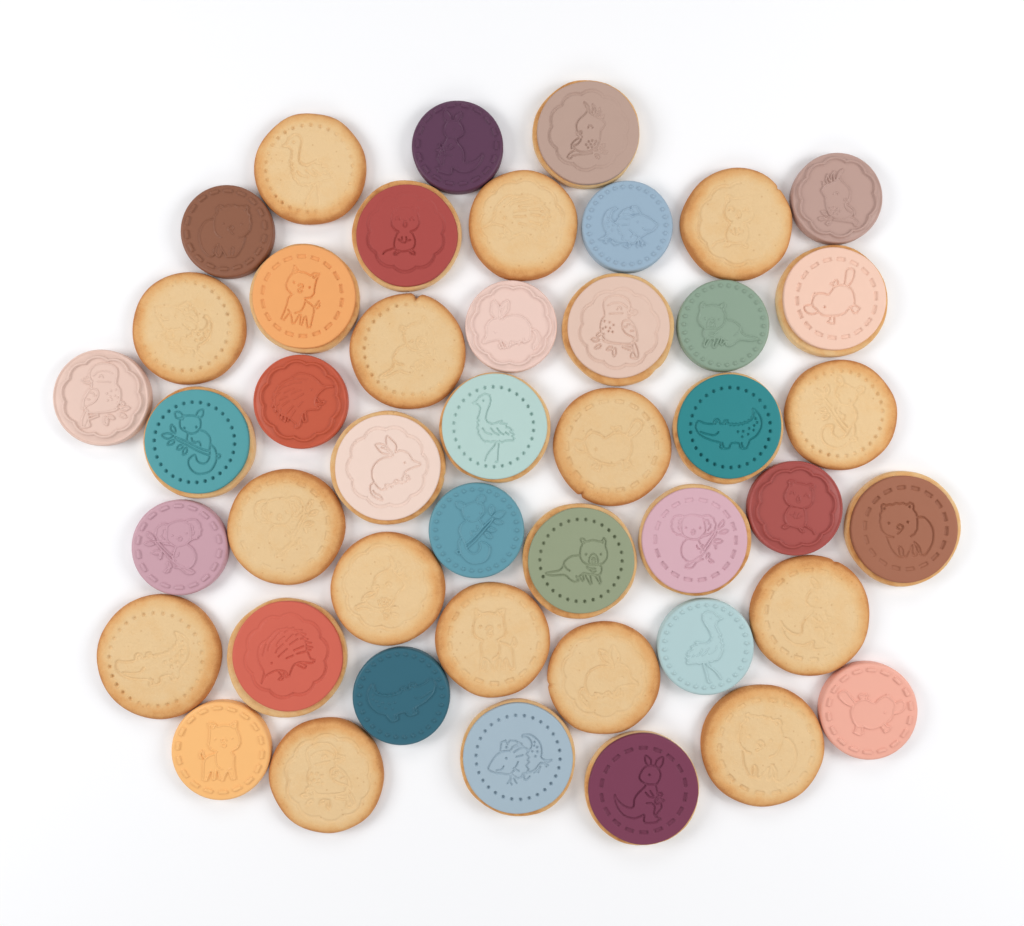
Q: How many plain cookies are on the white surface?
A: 15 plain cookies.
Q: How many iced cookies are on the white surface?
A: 15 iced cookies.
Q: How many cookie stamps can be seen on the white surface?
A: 15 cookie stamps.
